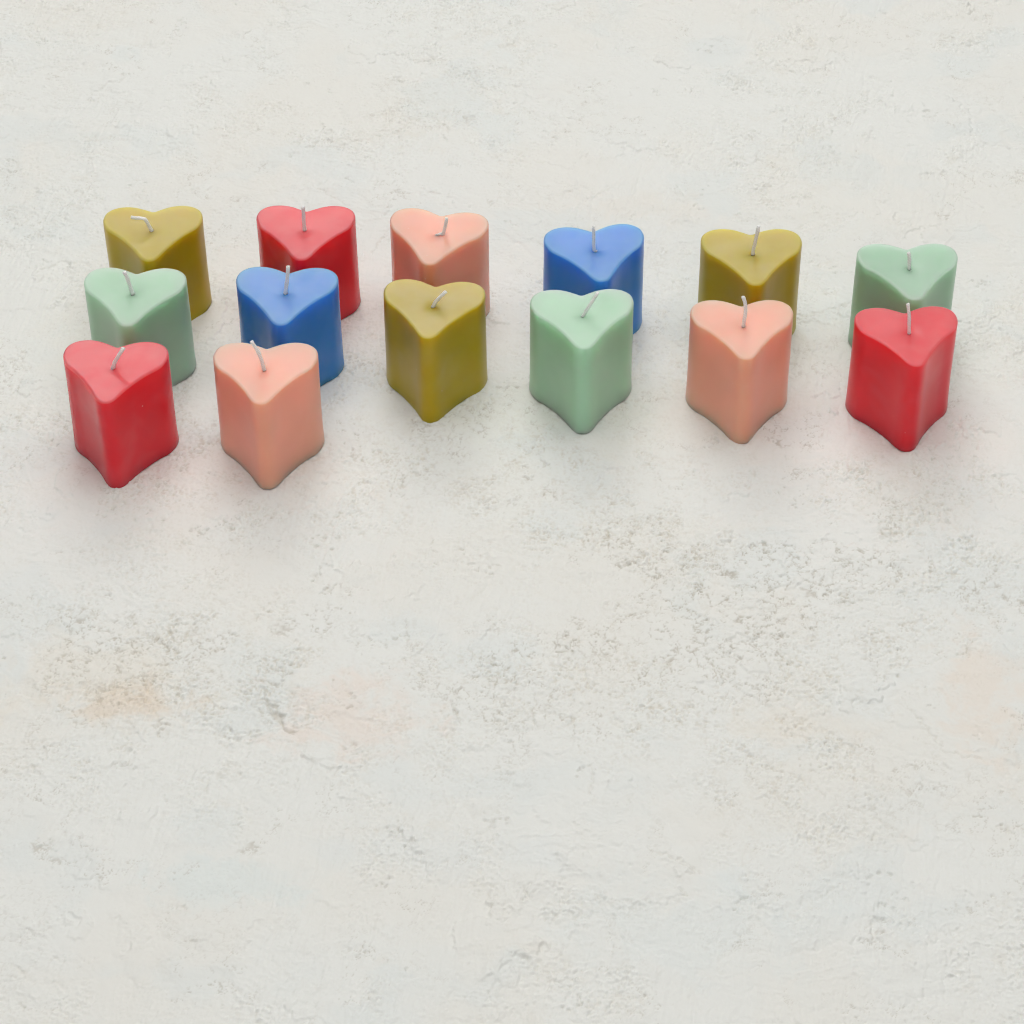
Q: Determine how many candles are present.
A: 14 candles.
